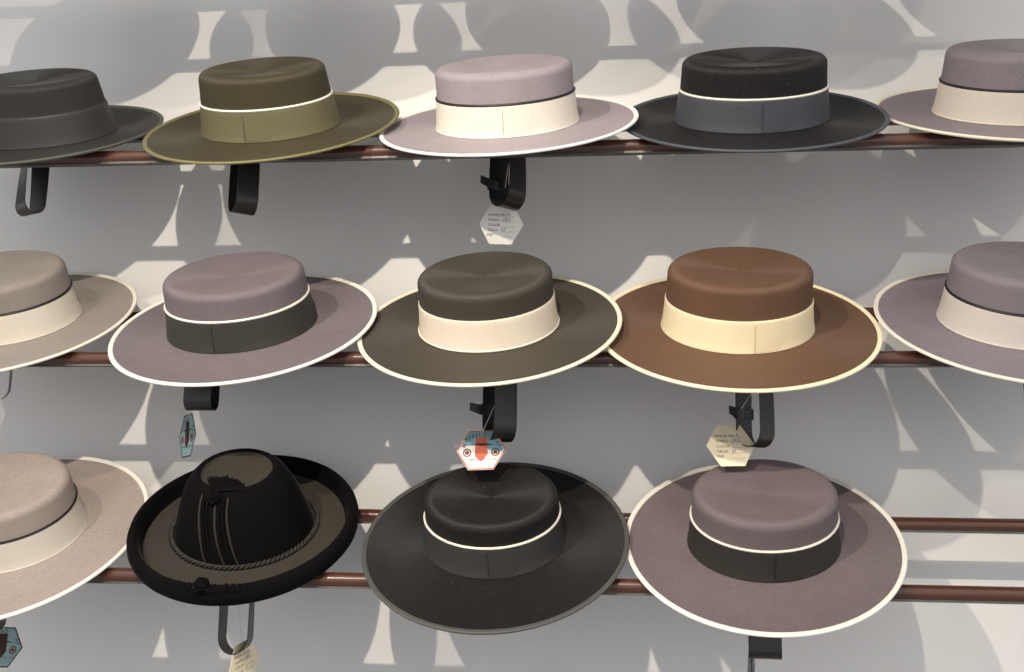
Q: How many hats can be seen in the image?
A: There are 14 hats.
